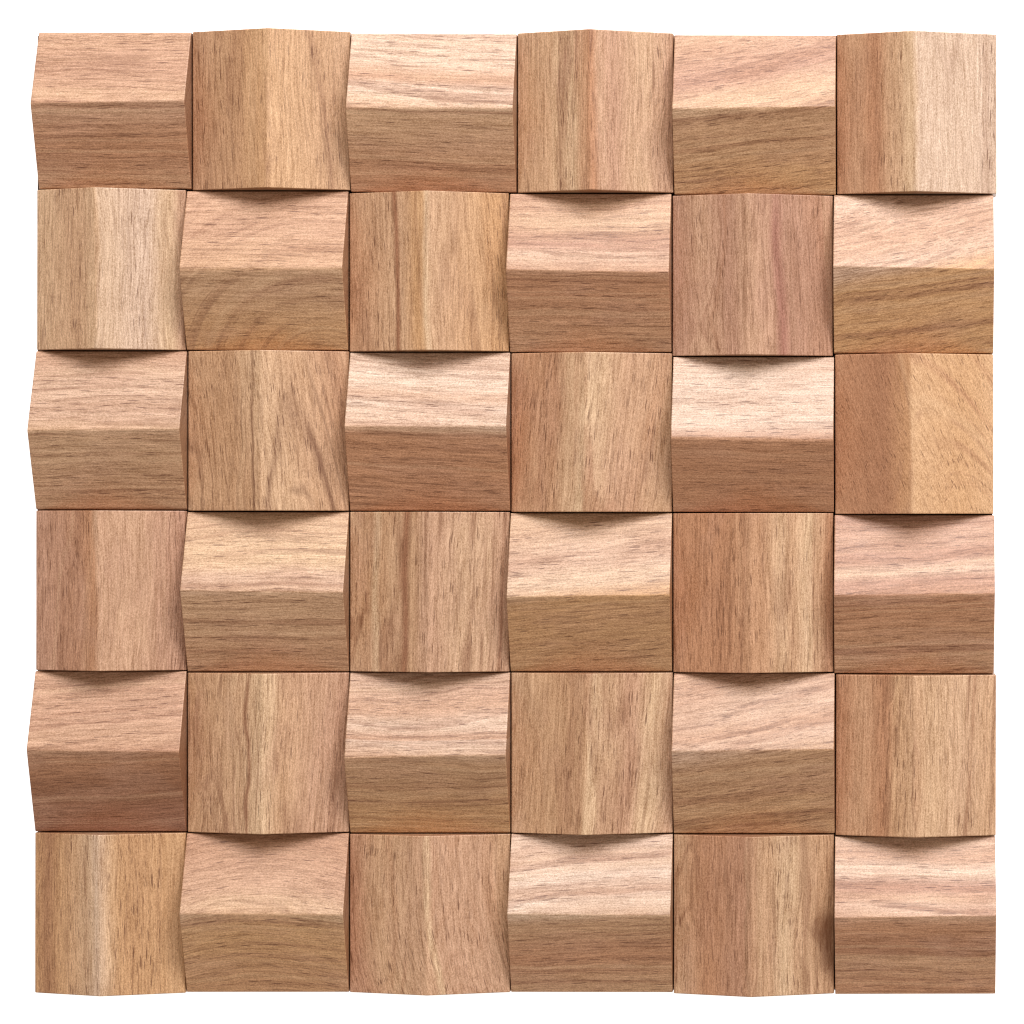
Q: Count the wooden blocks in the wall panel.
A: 36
